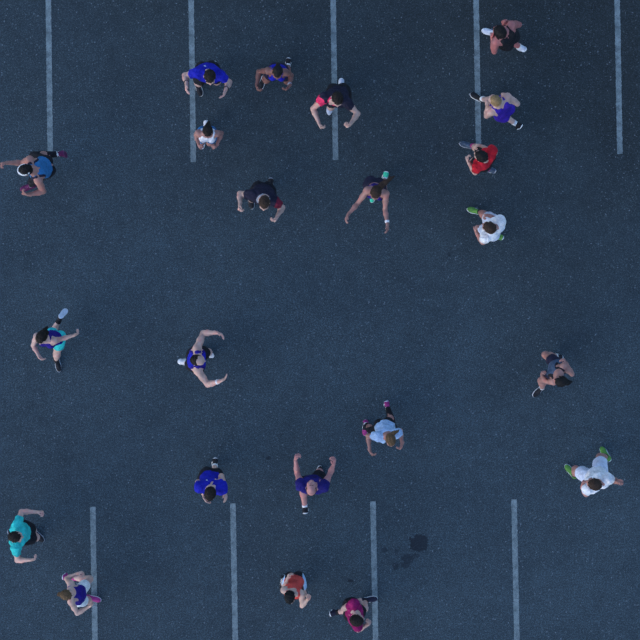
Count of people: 22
